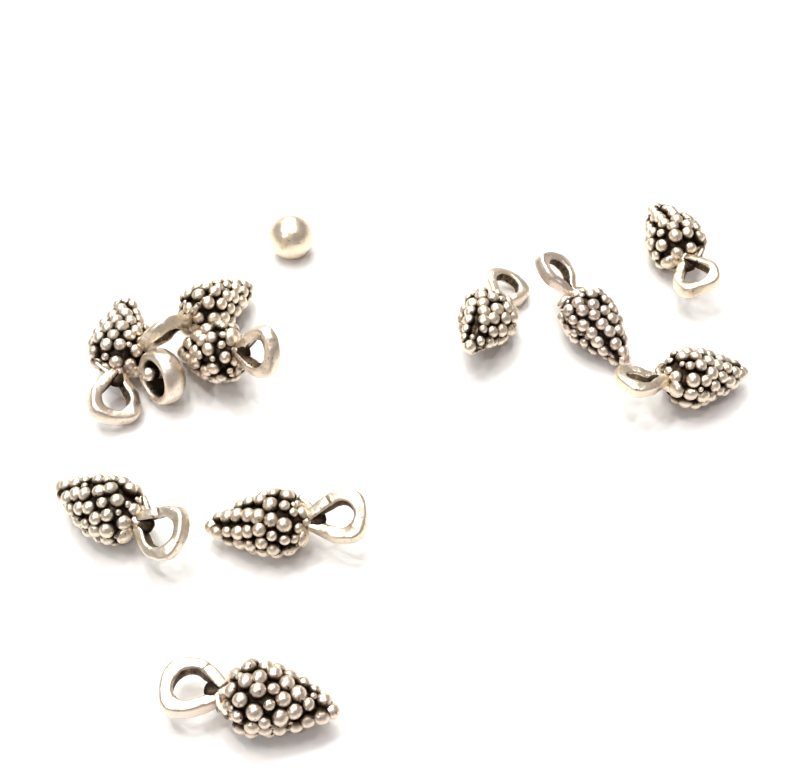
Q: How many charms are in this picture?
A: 10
